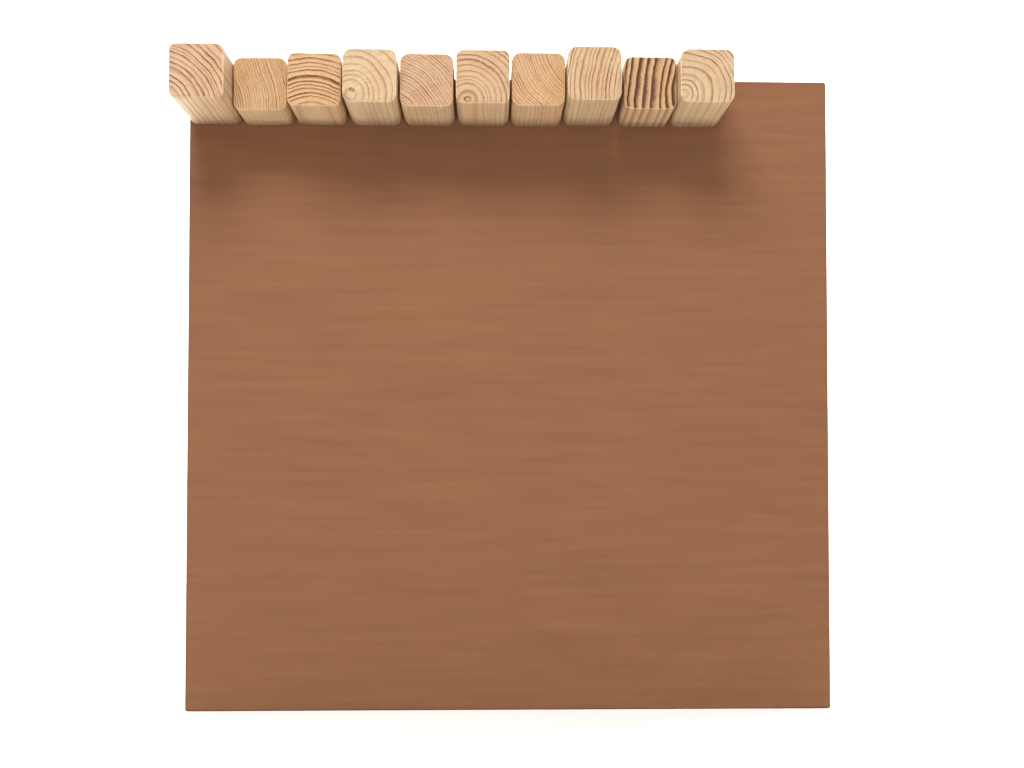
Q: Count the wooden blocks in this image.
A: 10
